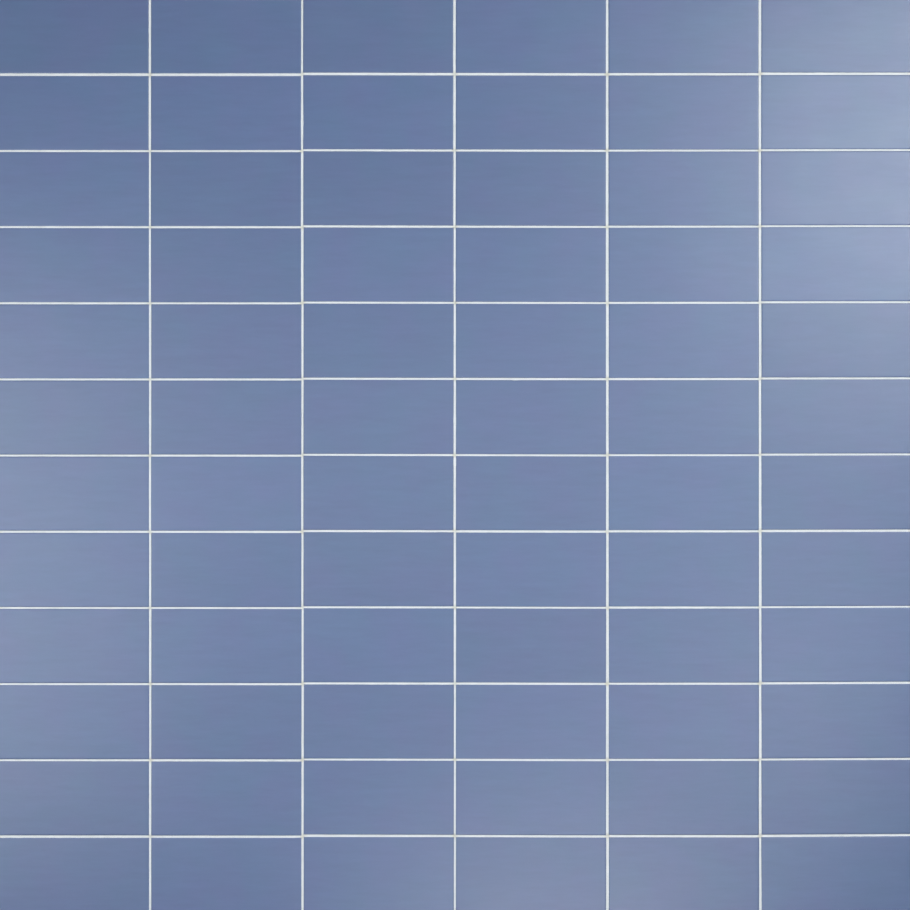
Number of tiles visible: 72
